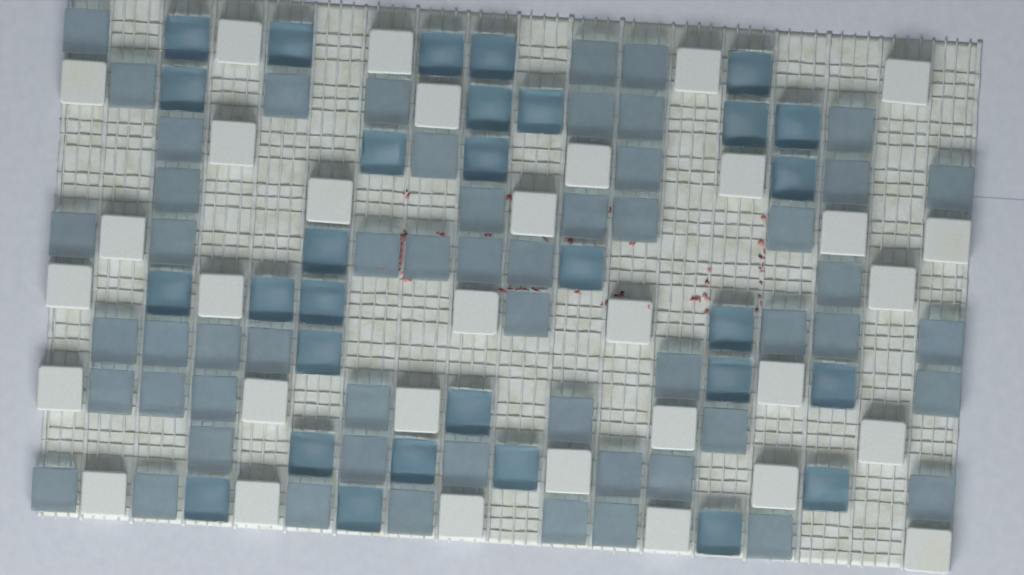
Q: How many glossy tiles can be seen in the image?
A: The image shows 30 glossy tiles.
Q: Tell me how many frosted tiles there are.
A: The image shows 55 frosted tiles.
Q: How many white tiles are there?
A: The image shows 32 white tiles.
